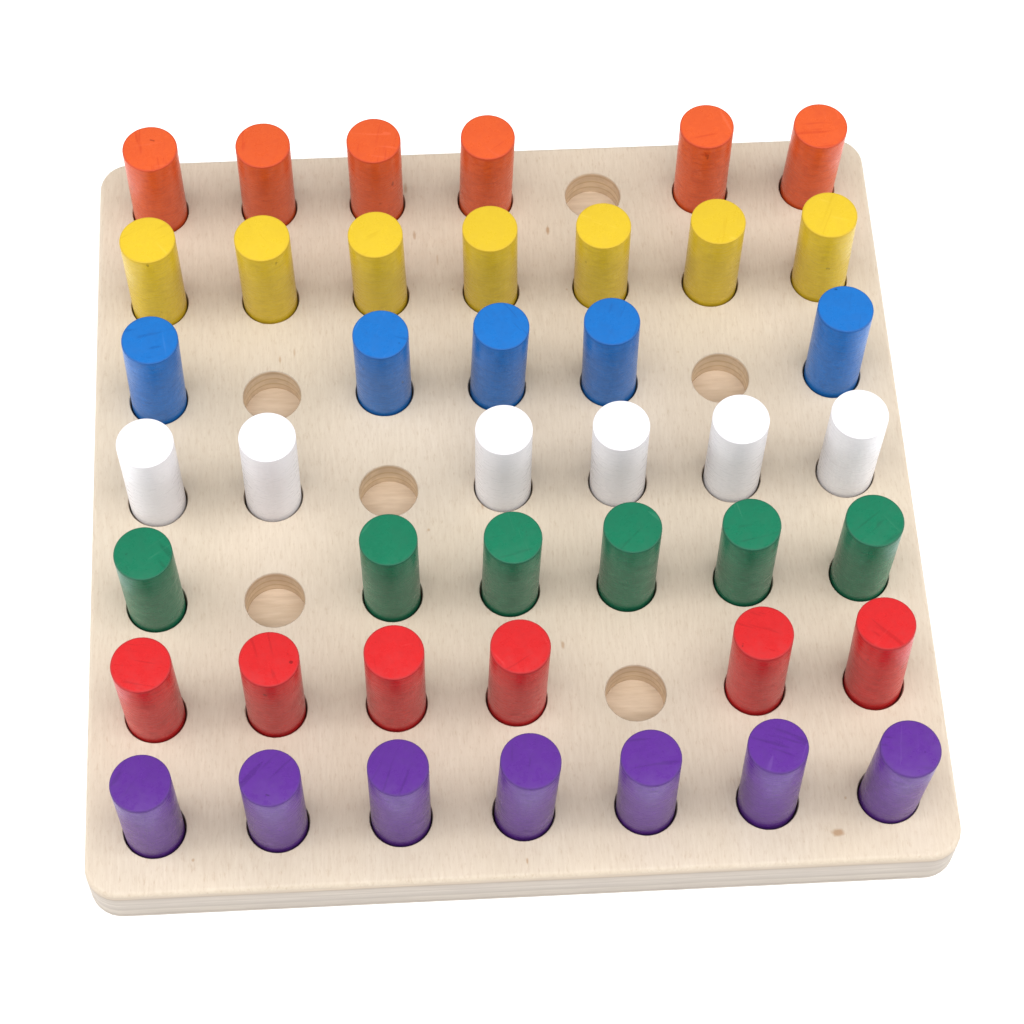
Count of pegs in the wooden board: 43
